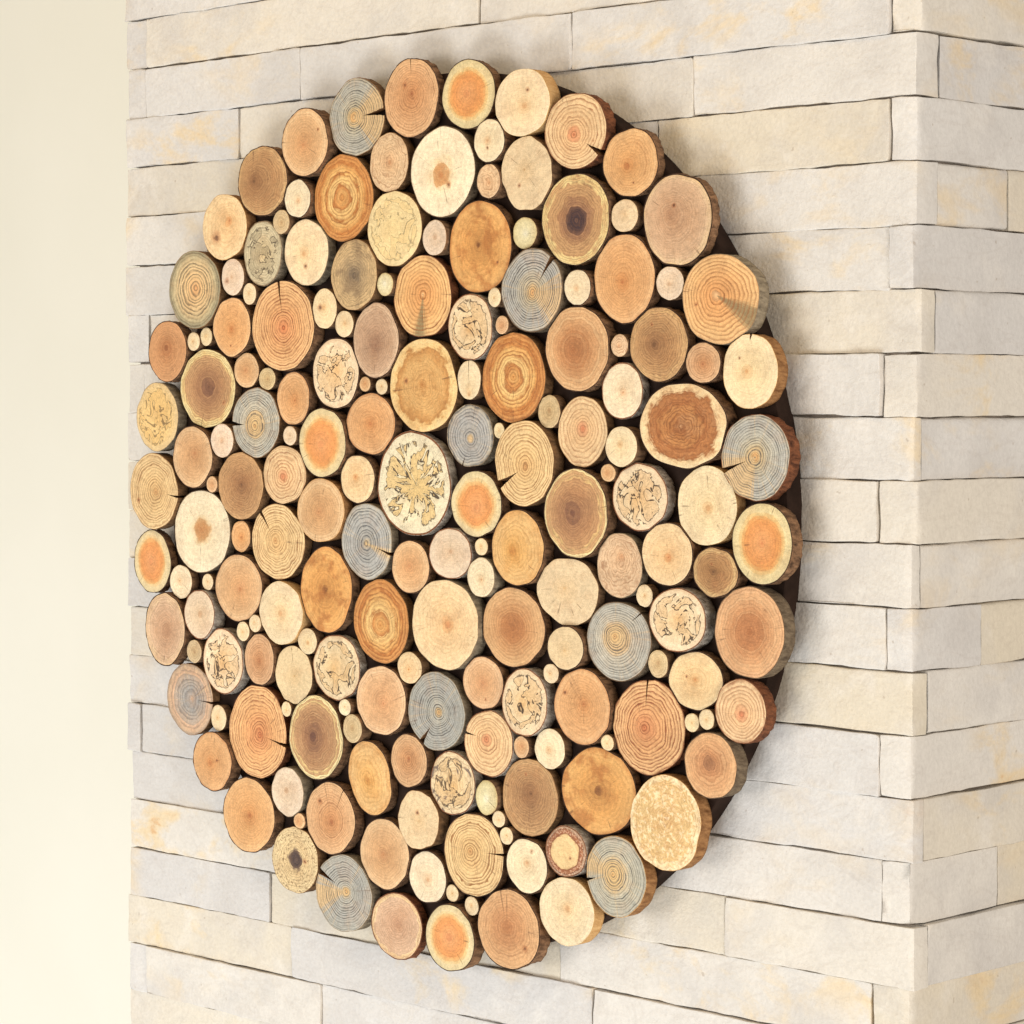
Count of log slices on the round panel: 183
